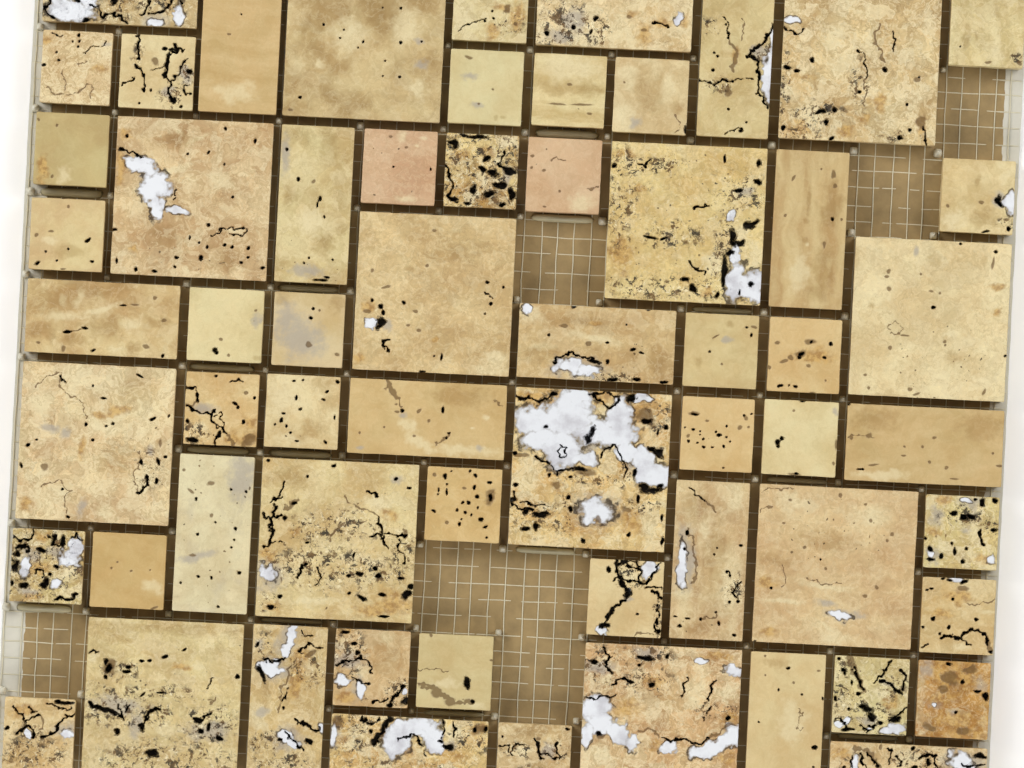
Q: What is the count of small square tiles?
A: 33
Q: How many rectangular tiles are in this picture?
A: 16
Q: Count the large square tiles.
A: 12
